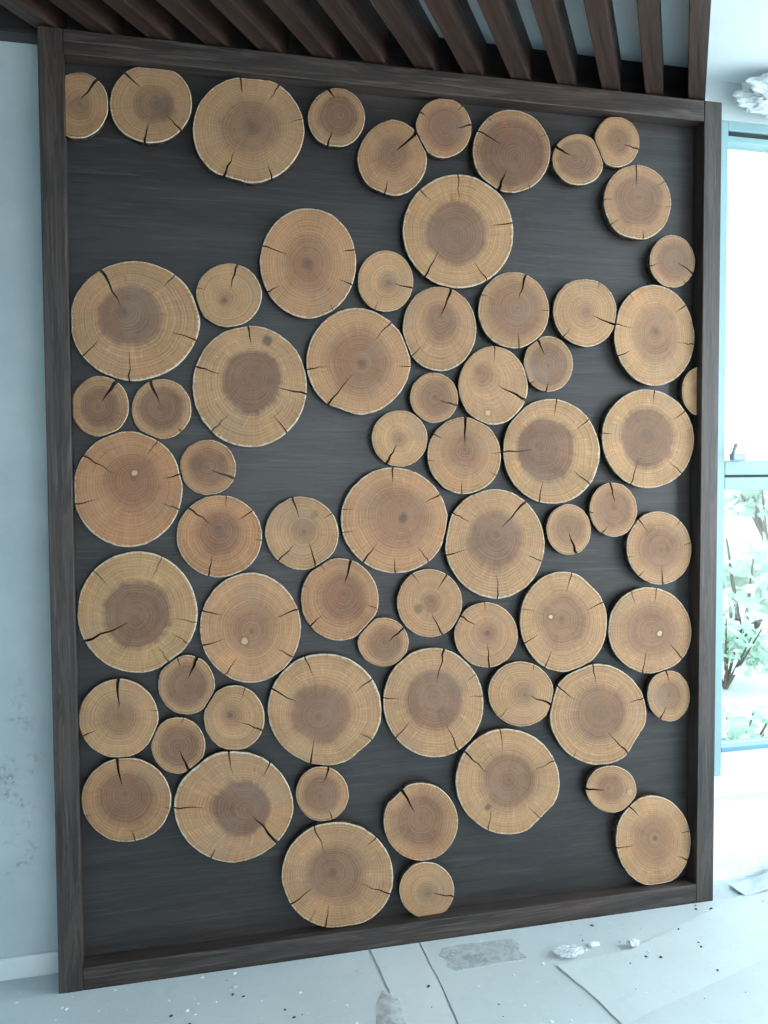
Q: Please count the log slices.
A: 67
